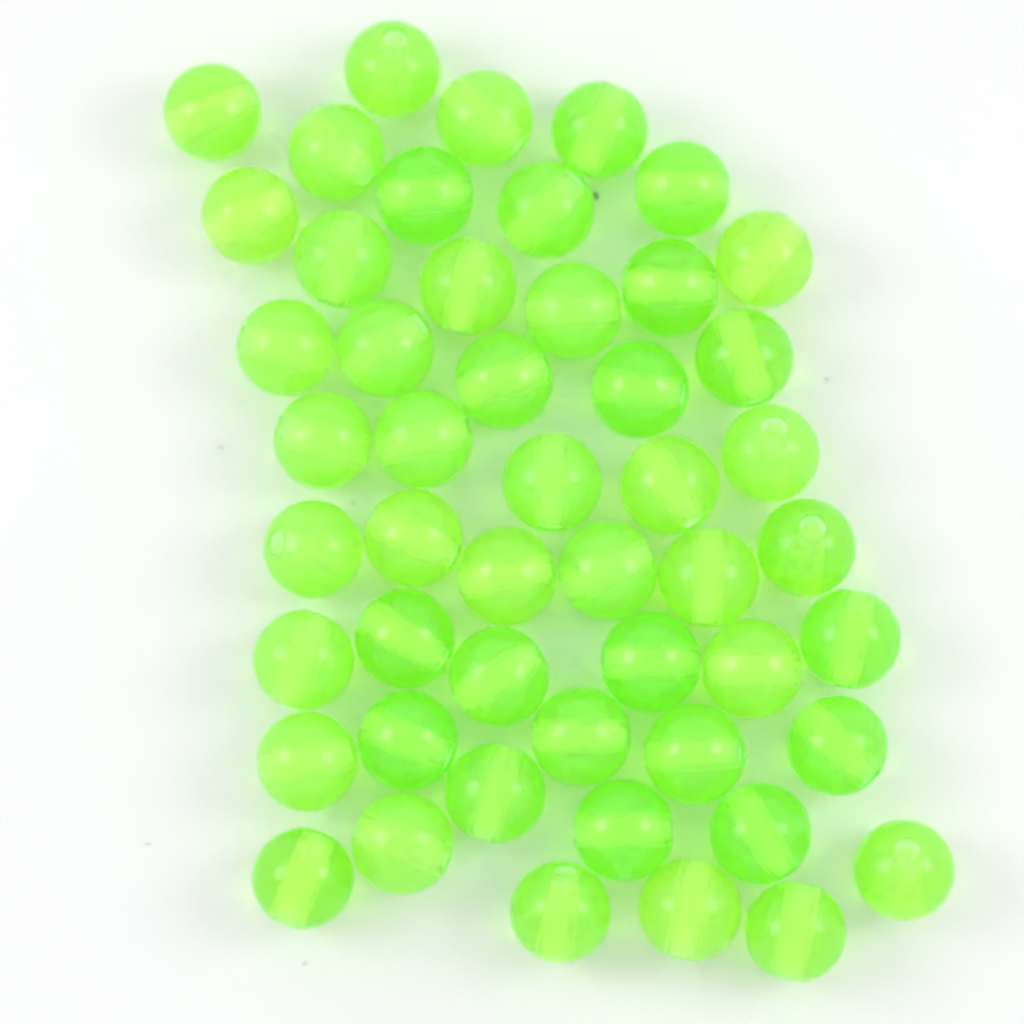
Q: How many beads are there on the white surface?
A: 50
